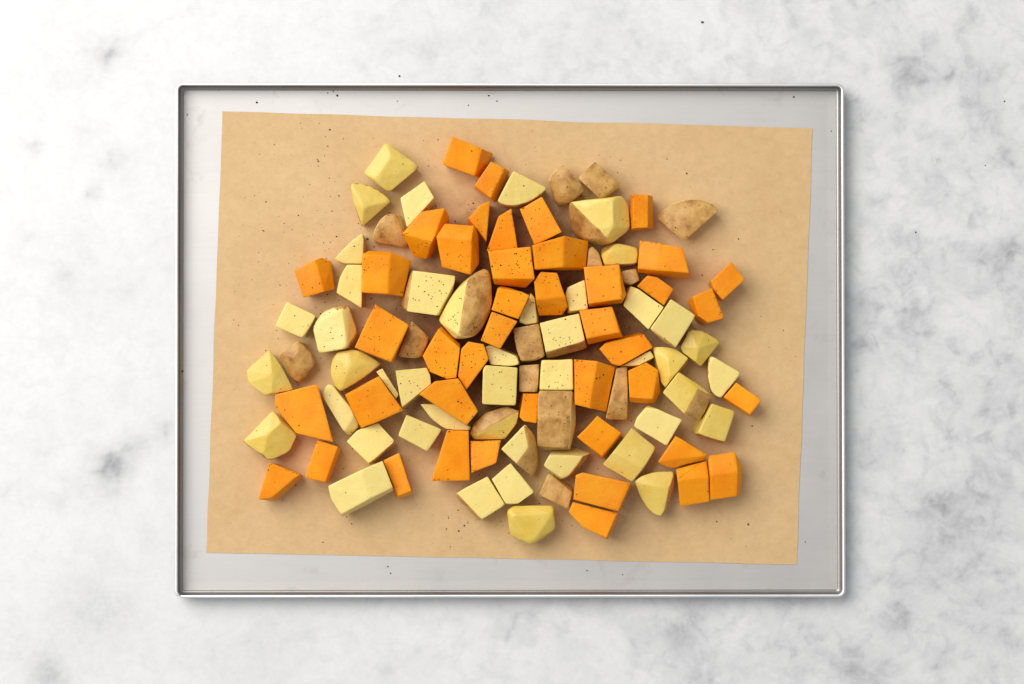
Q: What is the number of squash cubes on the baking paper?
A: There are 43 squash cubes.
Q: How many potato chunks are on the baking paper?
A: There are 58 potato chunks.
